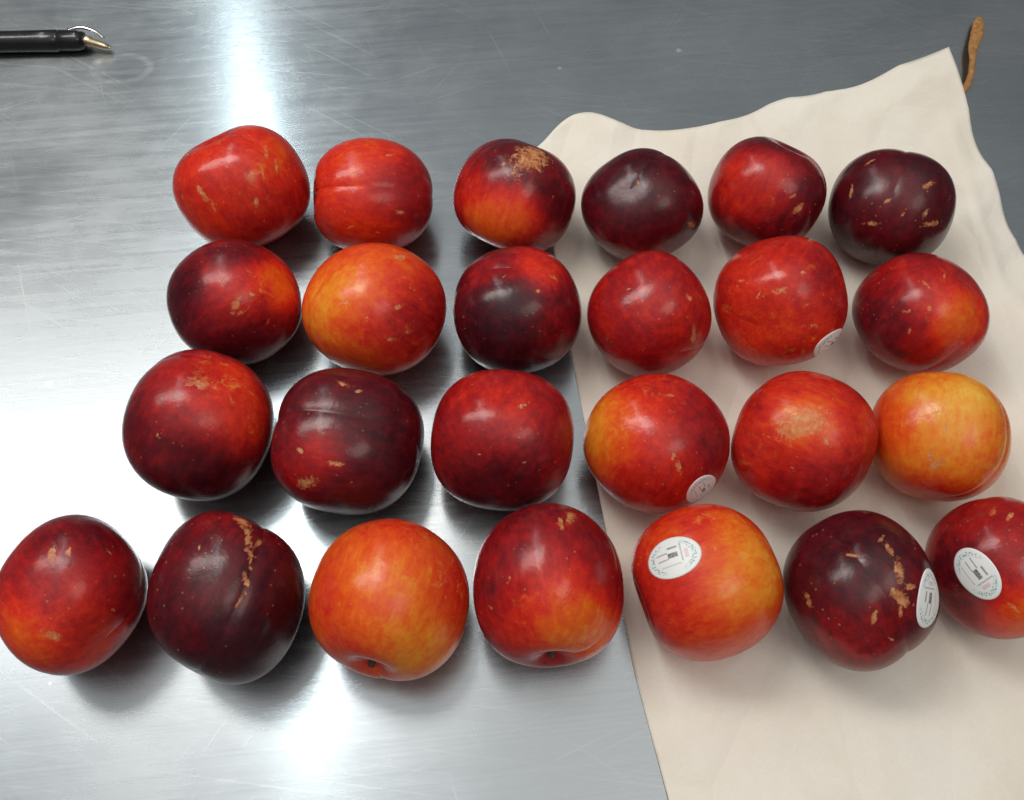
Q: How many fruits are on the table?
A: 25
